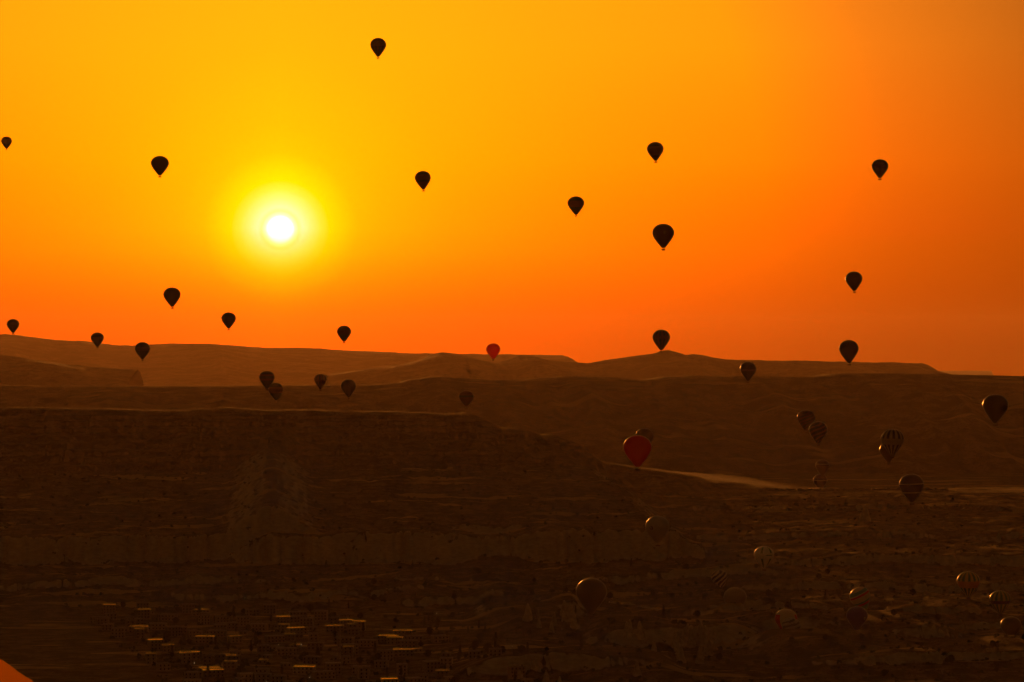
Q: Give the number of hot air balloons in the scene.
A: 46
